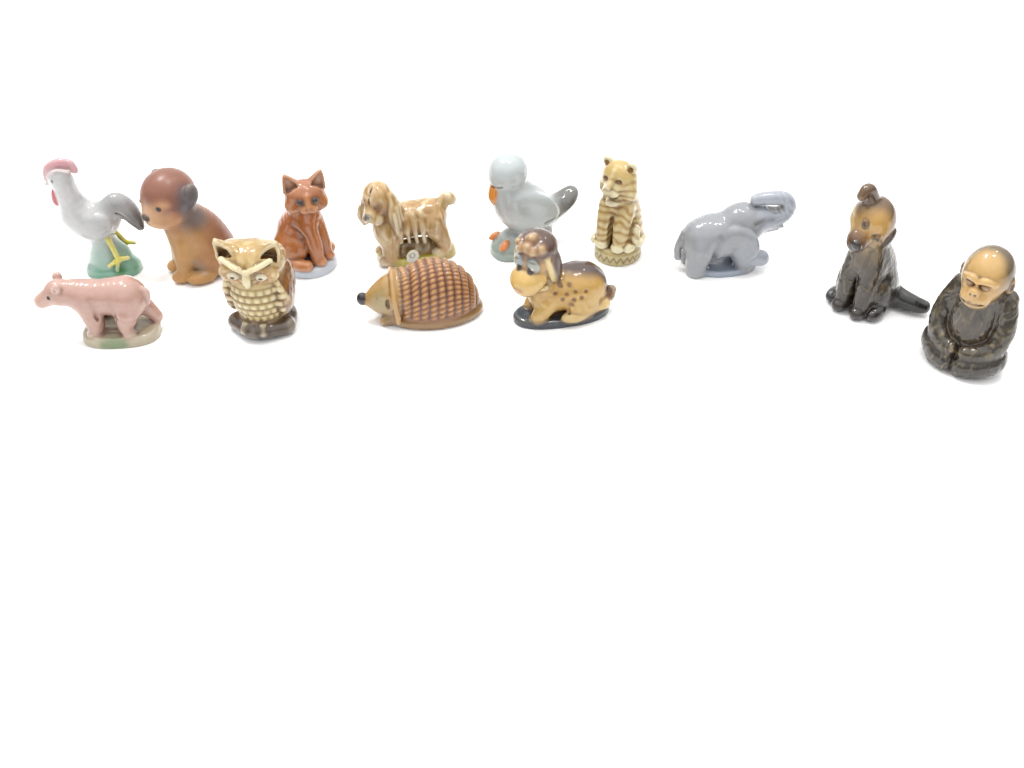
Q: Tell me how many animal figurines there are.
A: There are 13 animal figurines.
